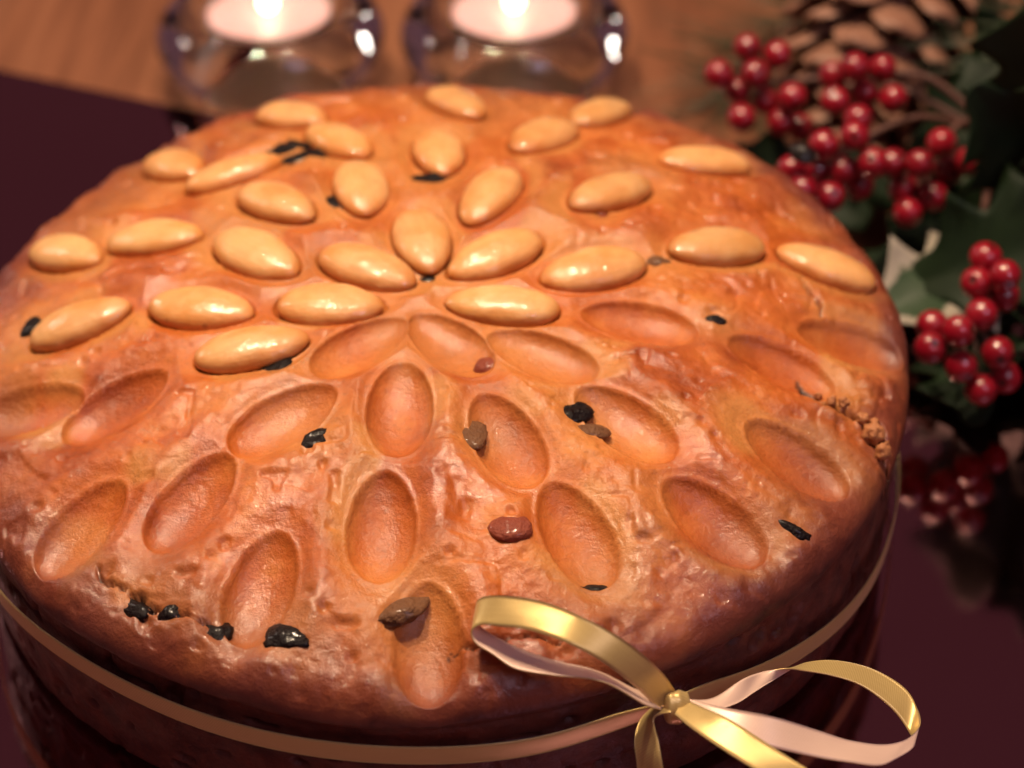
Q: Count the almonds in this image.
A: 27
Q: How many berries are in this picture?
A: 46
